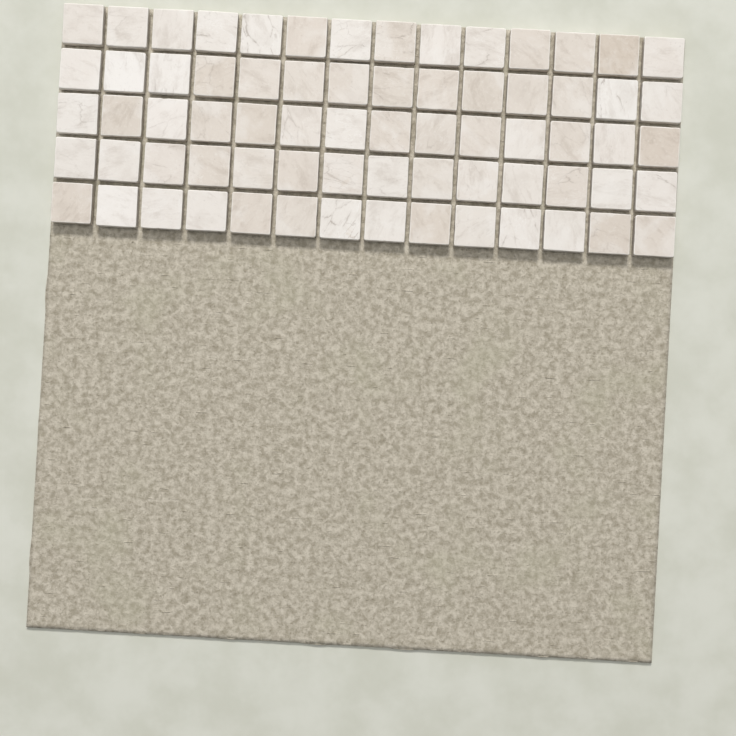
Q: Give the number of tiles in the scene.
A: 70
